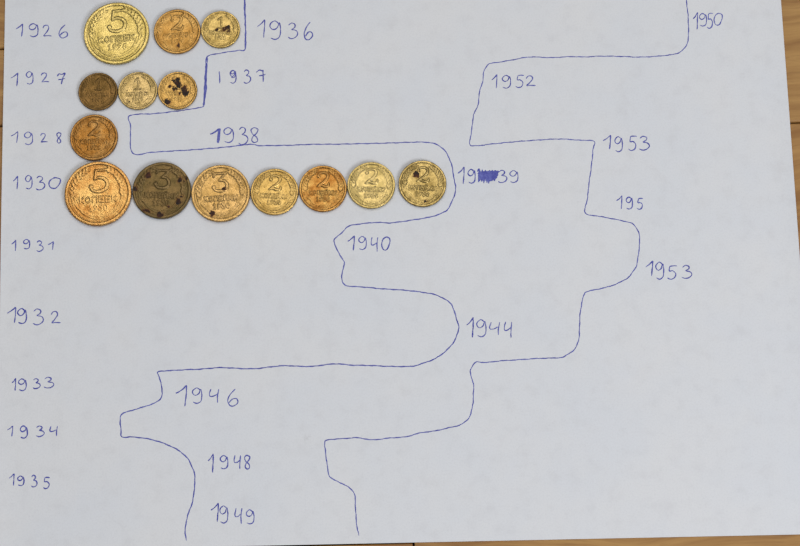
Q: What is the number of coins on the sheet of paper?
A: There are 14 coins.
